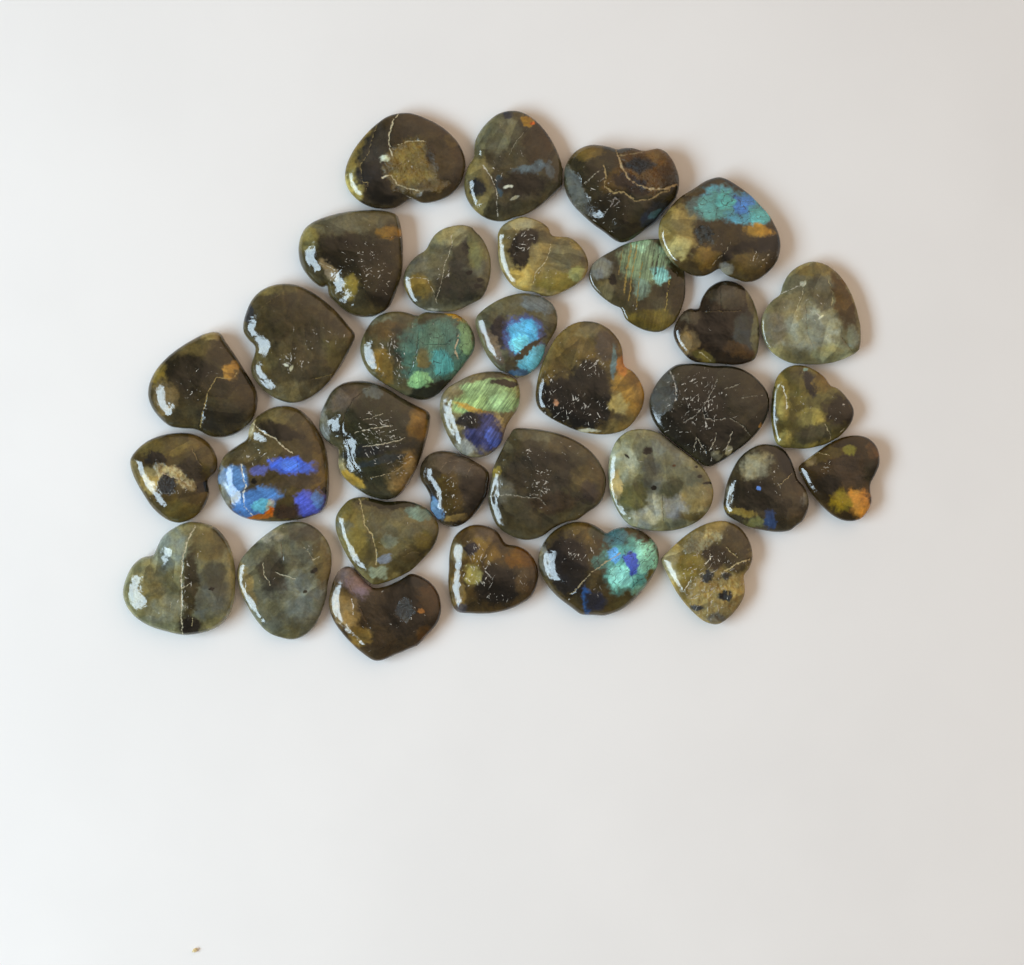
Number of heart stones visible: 33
